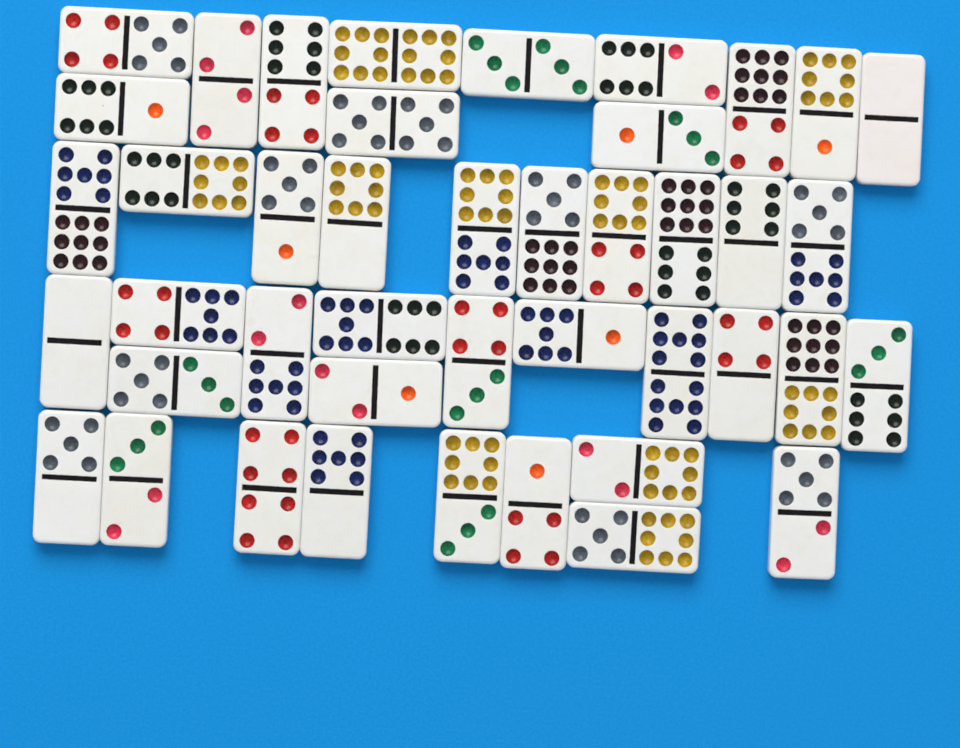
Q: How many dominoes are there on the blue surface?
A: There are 43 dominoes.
